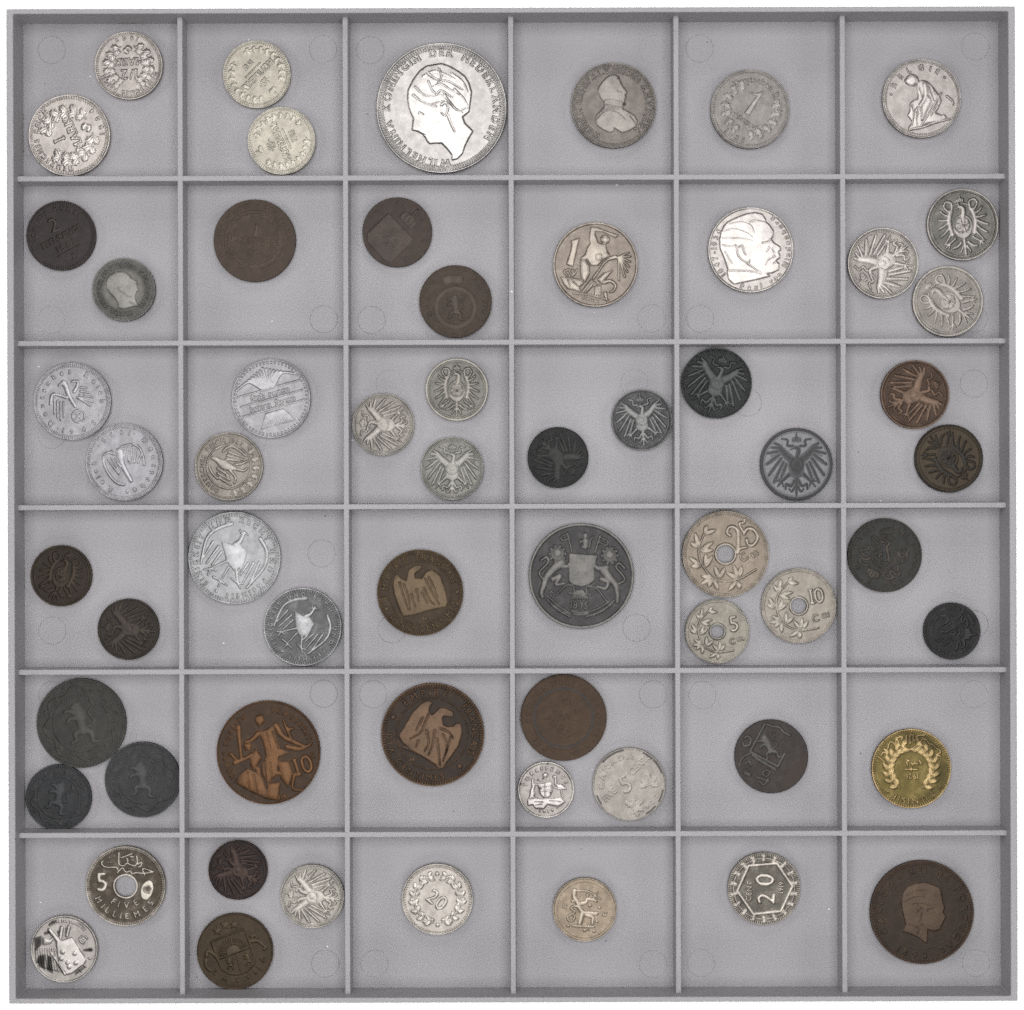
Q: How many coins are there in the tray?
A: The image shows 61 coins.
